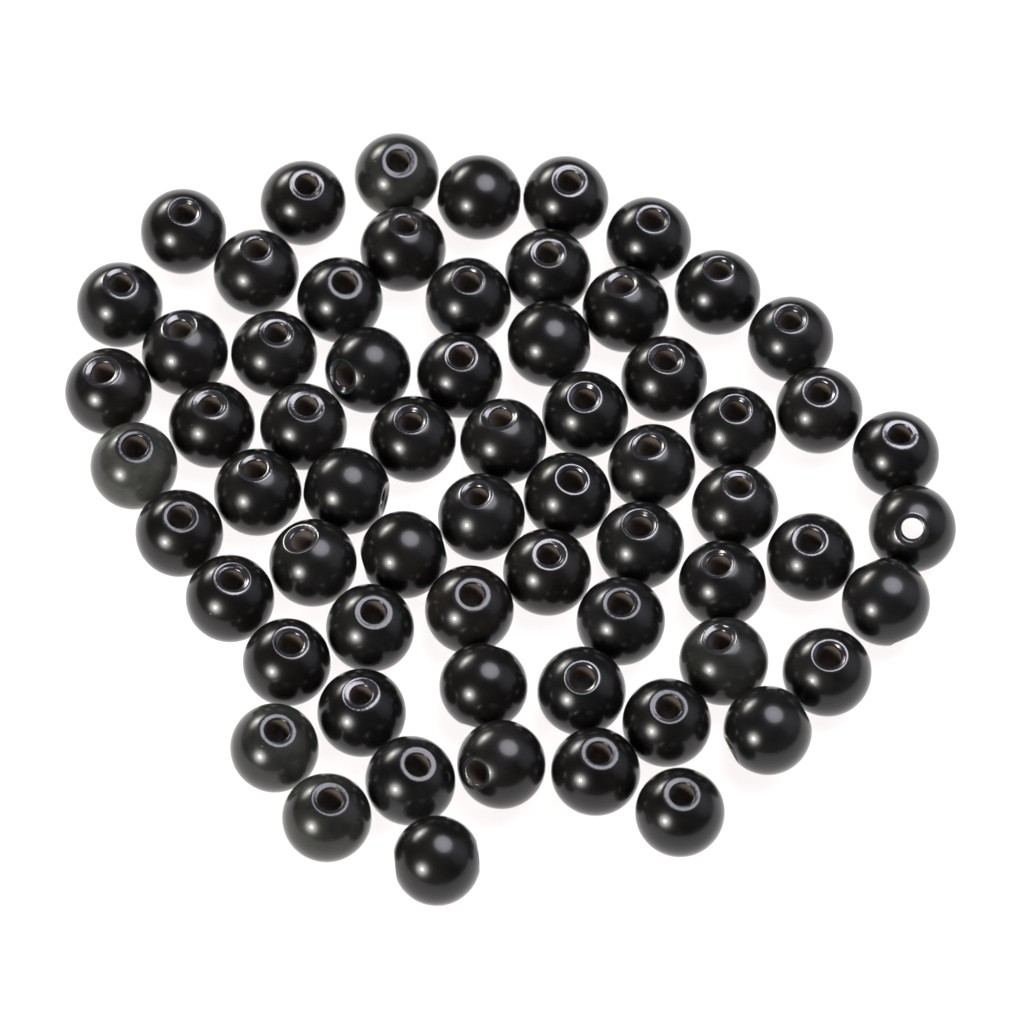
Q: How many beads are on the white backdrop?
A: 65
